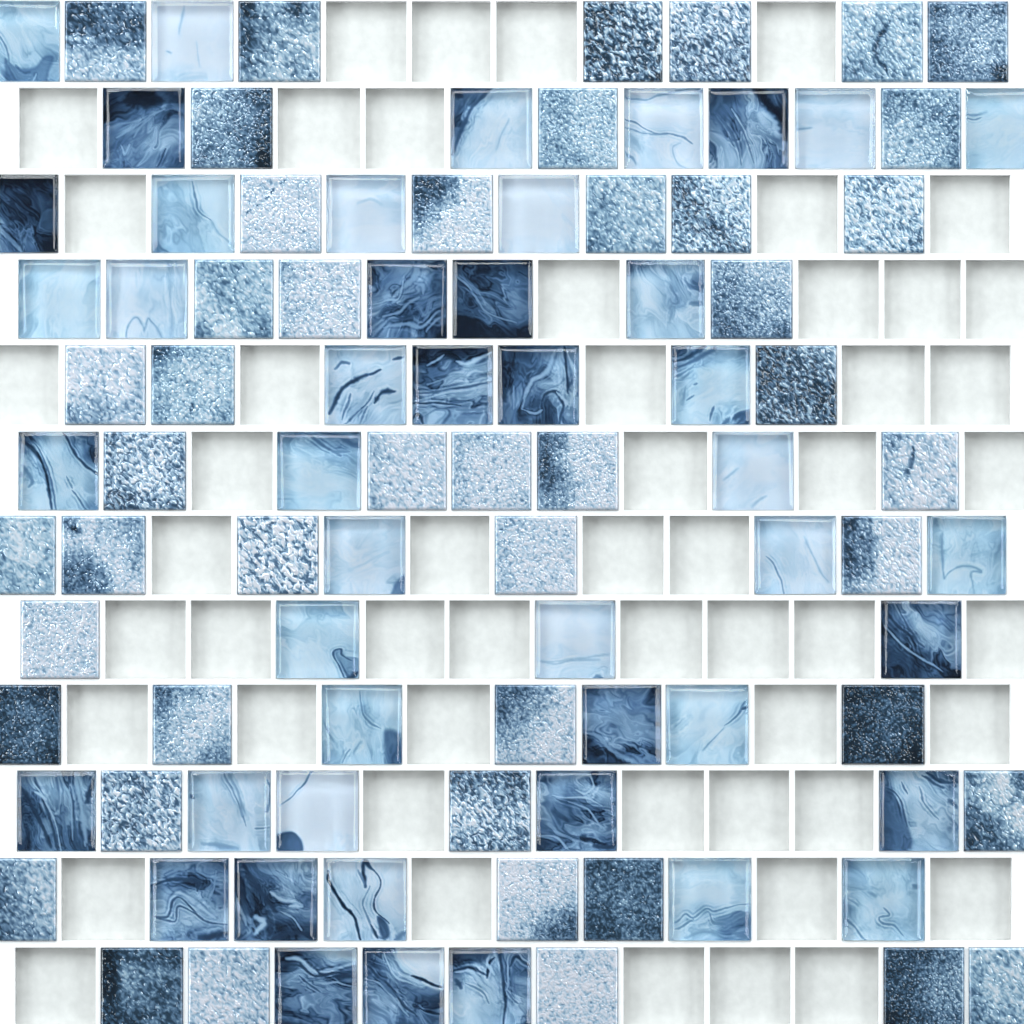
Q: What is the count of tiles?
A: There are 92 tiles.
